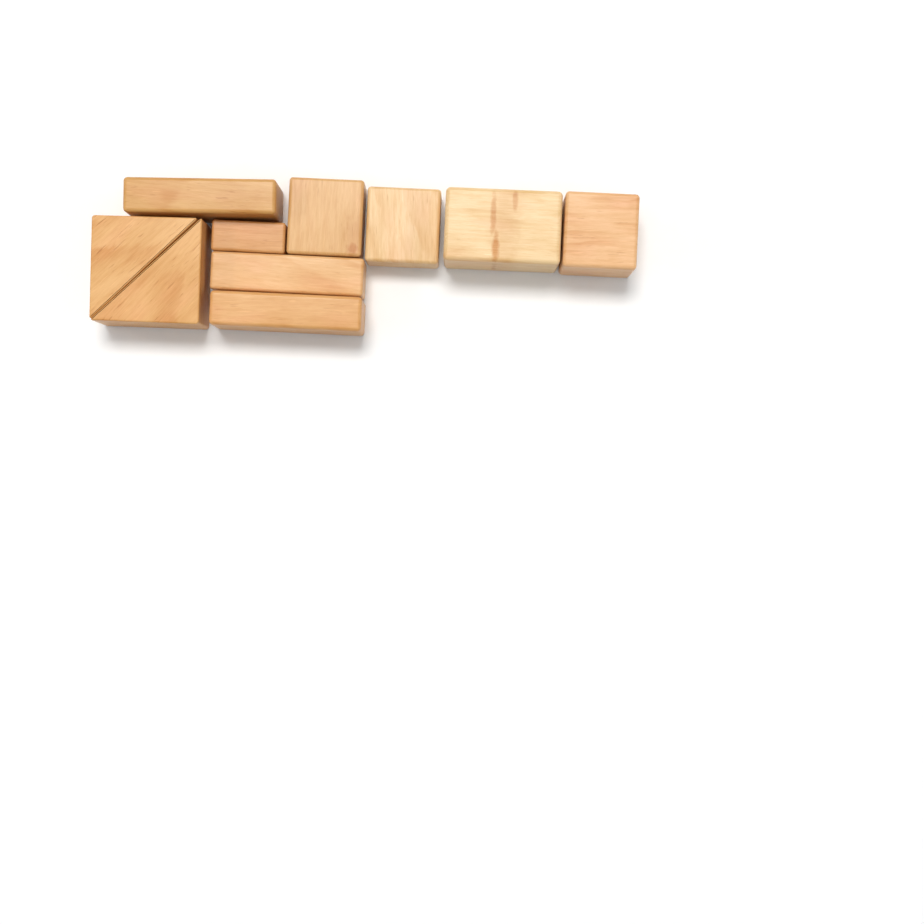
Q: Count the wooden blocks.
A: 10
